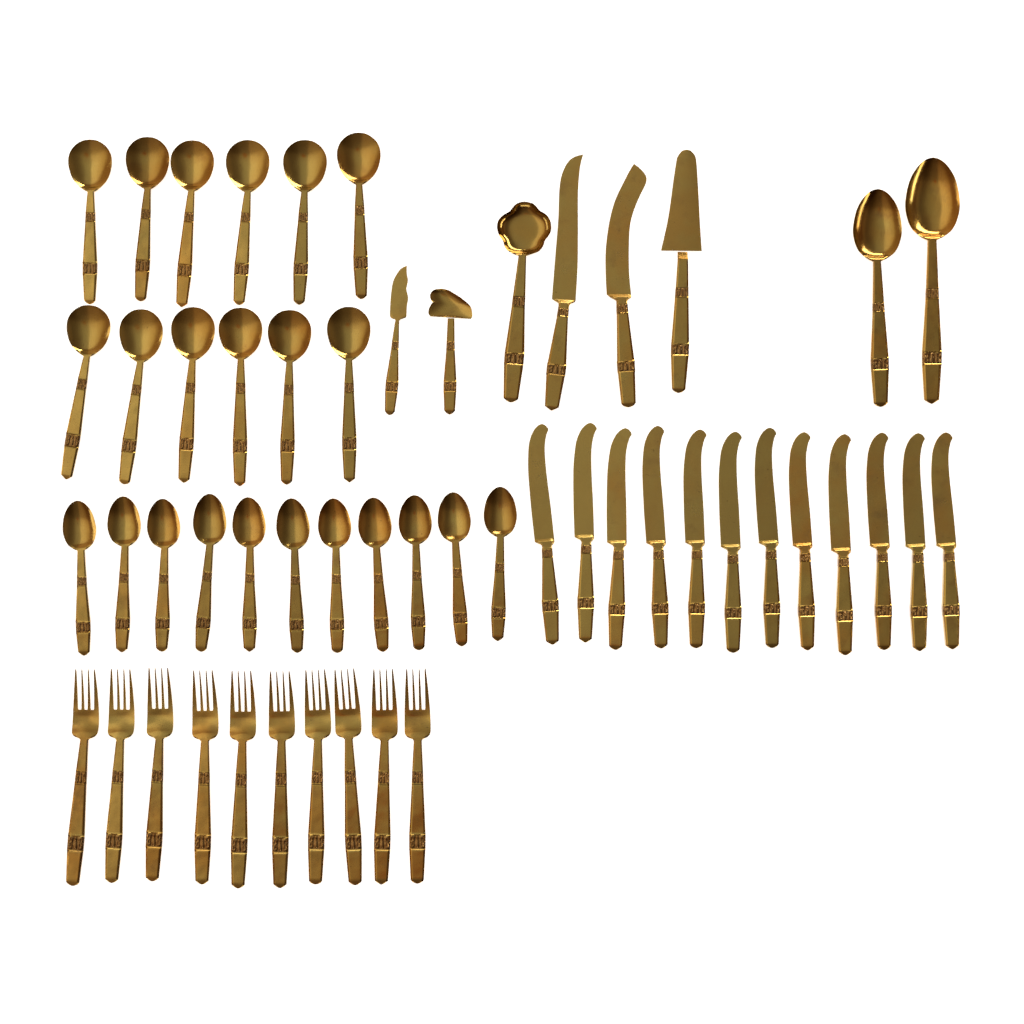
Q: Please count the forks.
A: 10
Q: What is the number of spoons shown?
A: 26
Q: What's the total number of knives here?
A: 15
